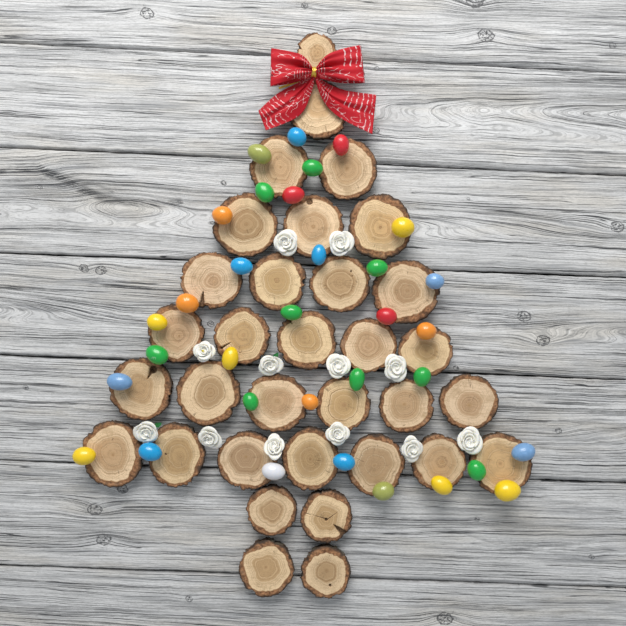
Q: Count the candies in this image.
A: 33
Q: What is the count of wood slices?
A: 33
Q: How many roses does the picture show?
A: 12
